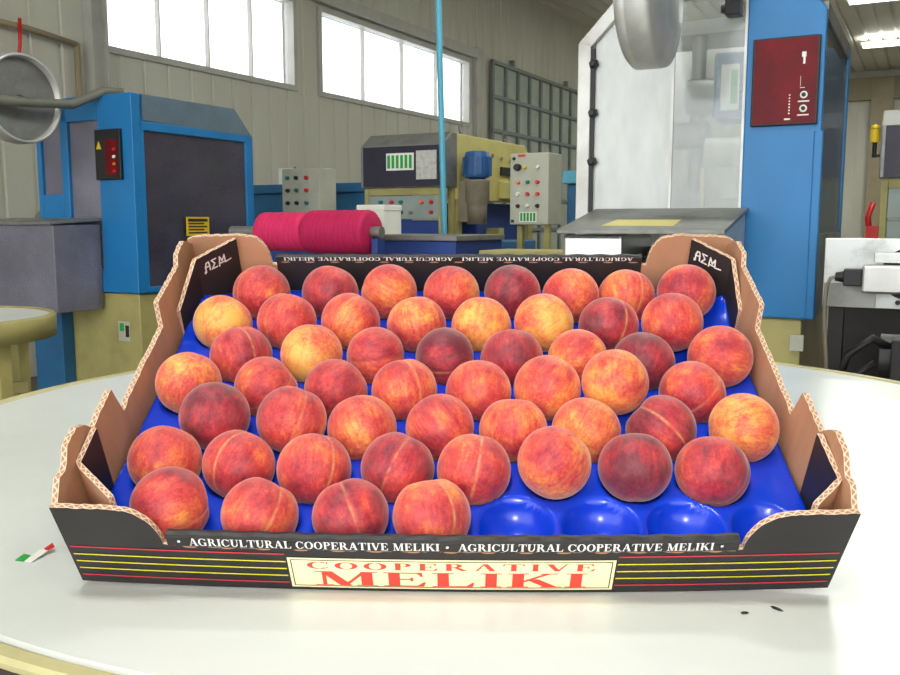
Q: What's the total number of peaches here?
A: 52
